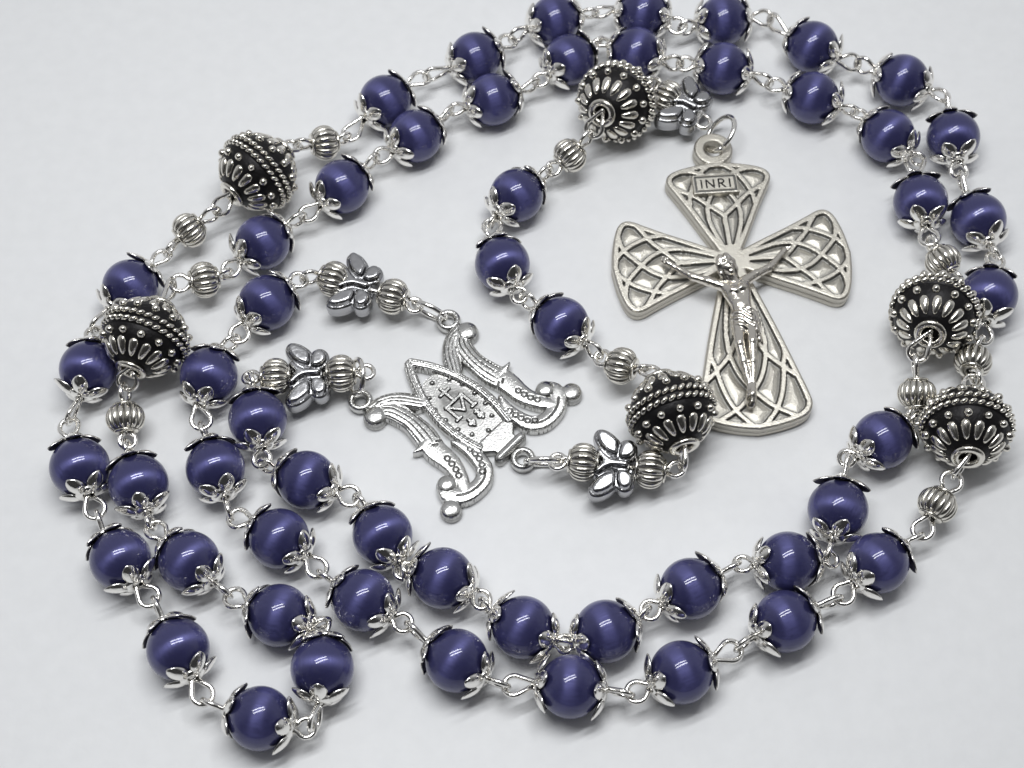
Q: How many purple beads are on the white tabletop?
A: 53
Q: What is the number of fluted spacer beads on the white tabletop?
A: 17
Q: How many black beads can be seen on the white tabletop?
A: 6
